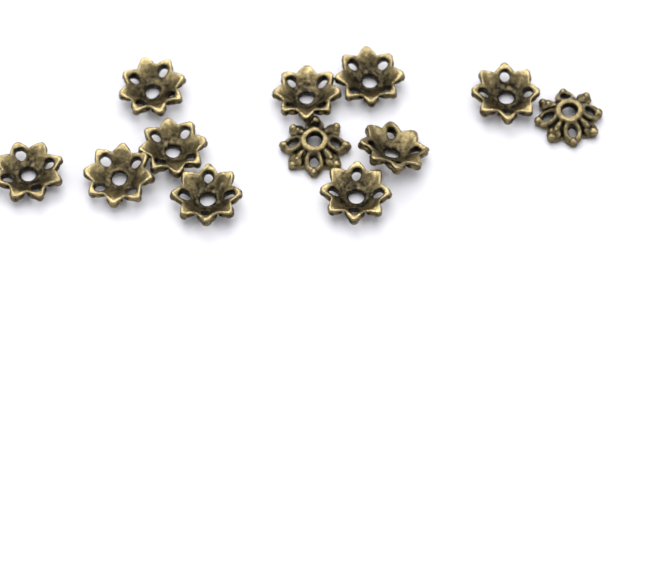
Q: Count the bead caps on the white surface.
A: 12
